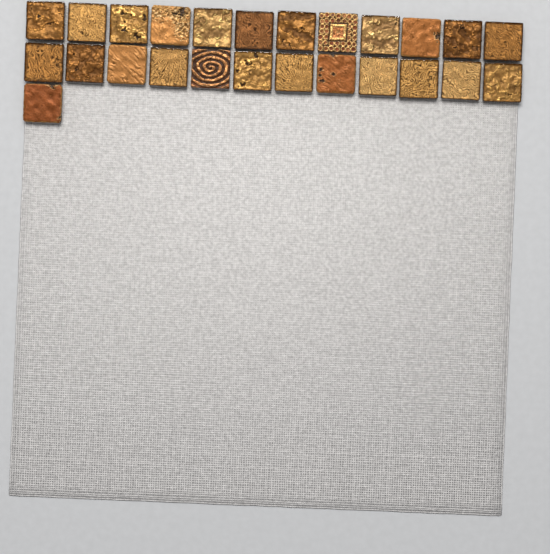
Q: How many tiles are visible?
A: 25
